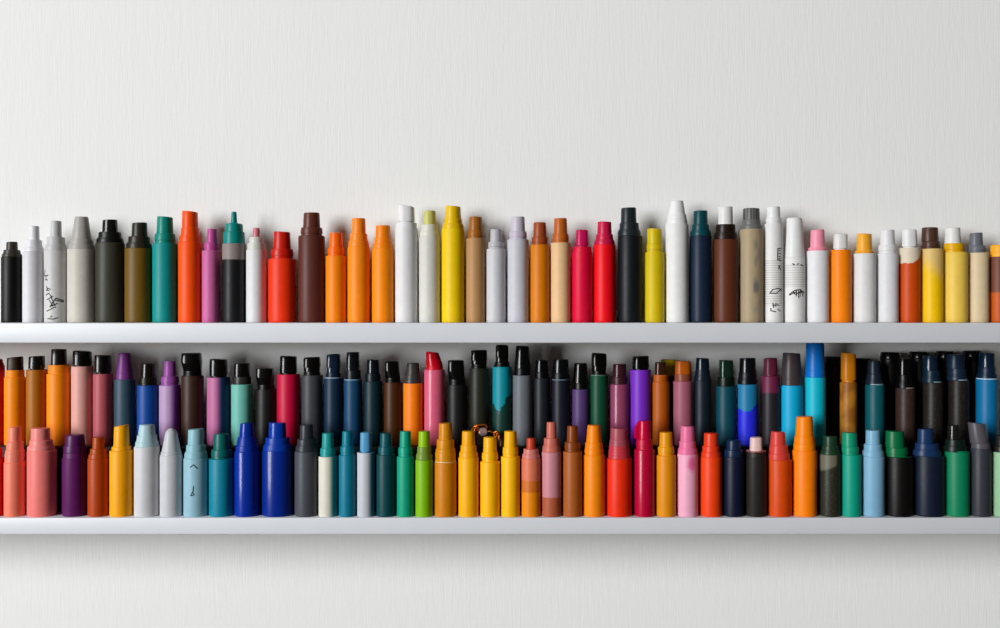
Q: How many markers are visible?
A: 139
